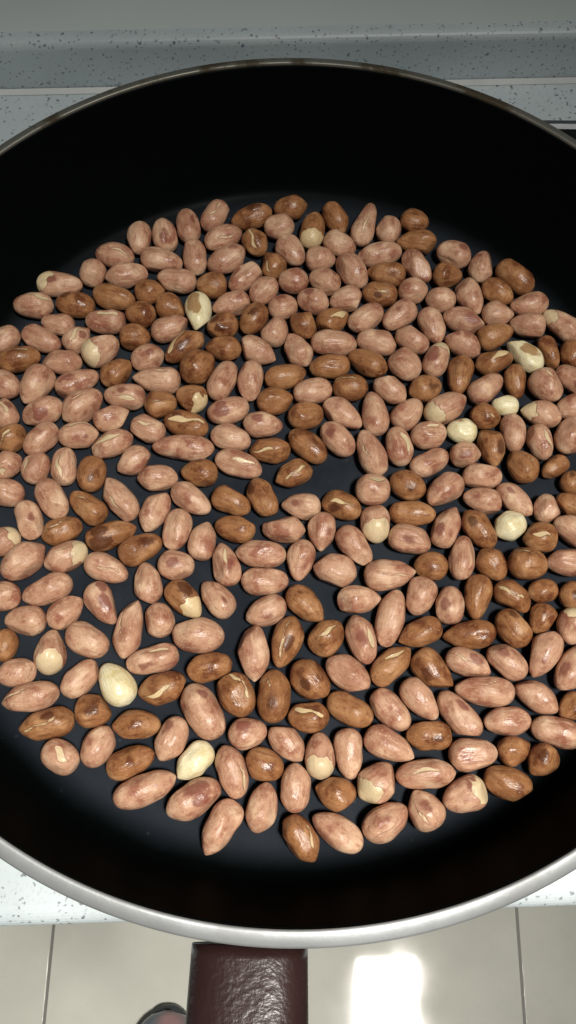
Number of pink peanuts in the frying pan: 200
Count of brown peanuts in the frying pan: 106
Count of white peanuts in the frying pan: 7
